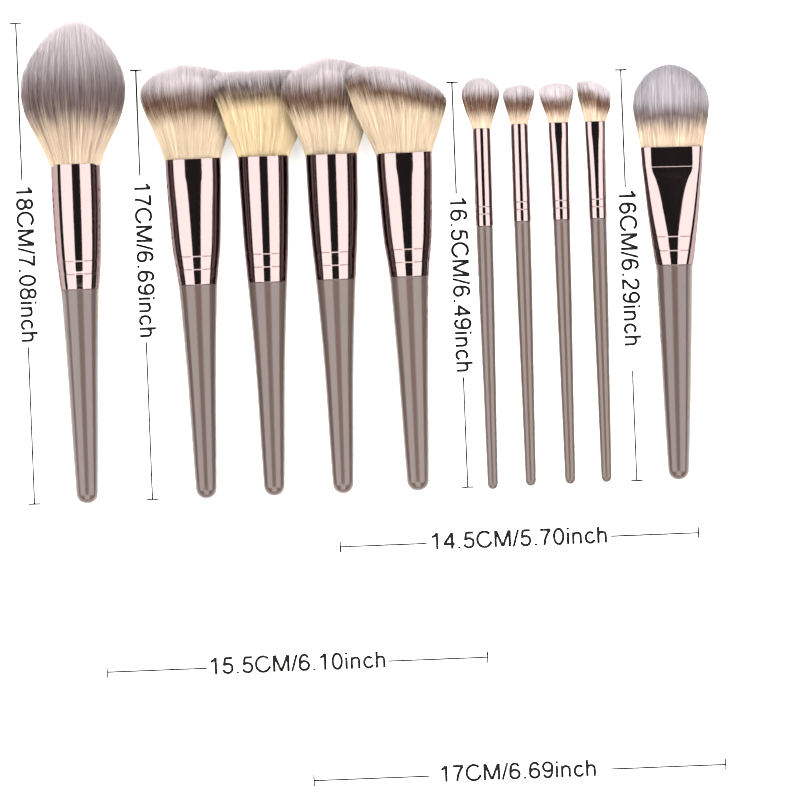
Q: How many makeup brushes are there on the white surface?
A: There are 10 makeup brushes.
